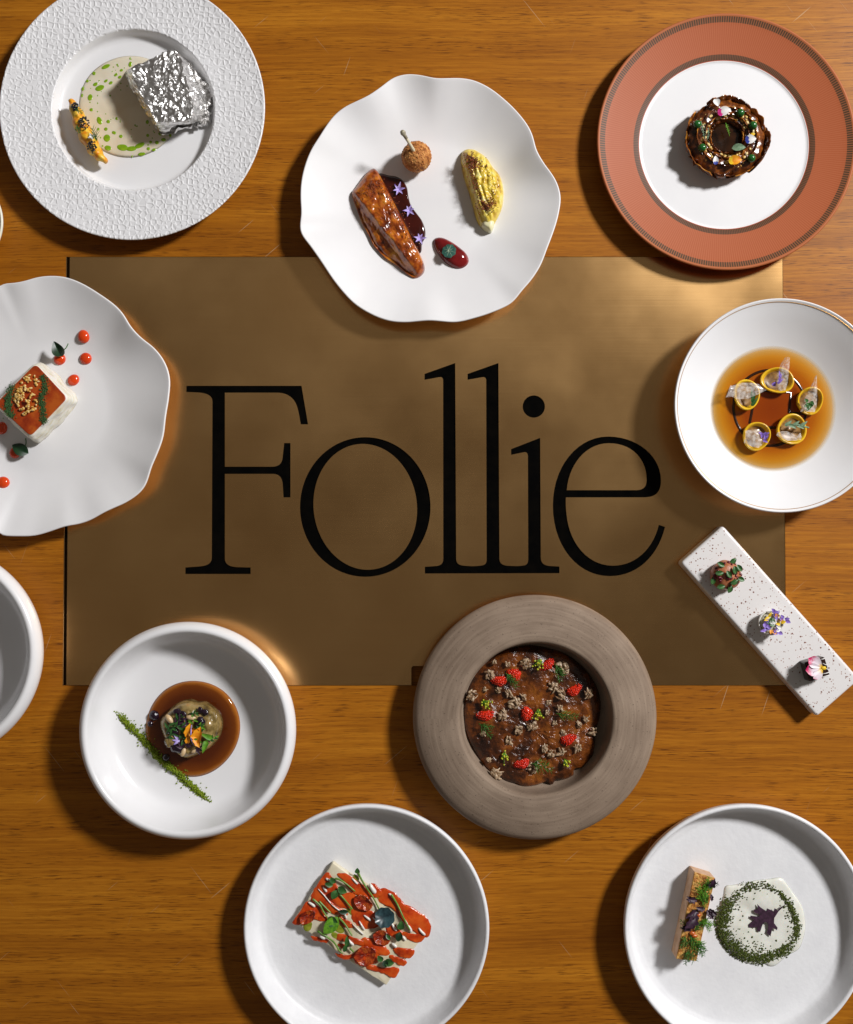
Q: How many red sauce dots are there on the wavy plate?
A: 7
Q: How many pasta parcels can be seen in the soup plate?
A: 5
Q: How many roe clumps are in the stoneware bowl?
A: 8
